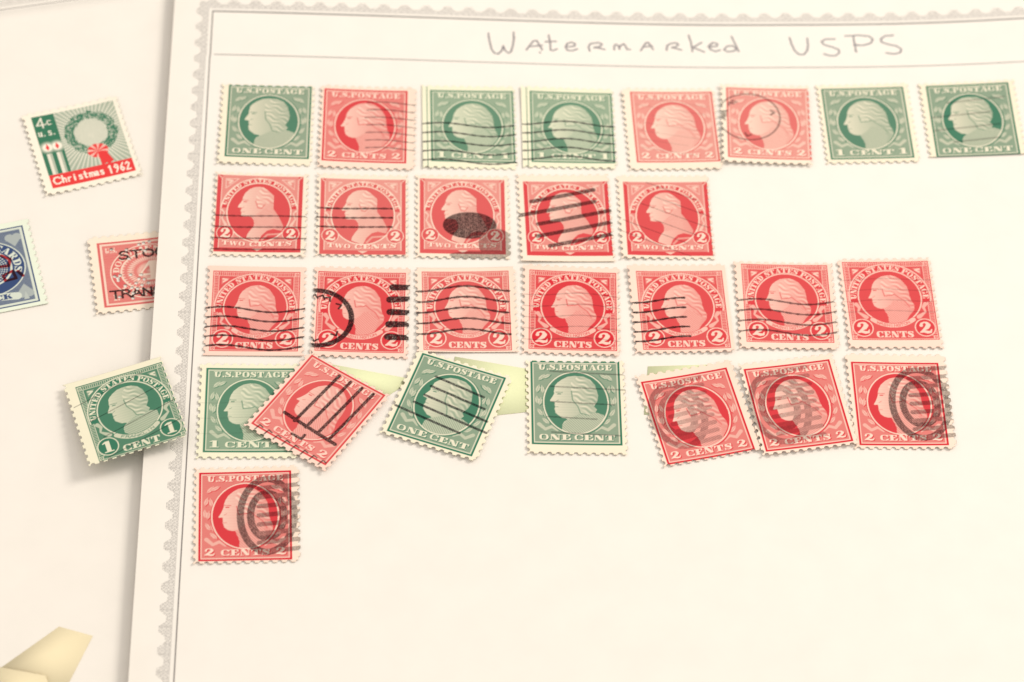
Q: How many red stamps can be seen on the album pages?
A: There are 21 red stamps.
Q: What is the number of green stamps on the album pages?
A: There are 9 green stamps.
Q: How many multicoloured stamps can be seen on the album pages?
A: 1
